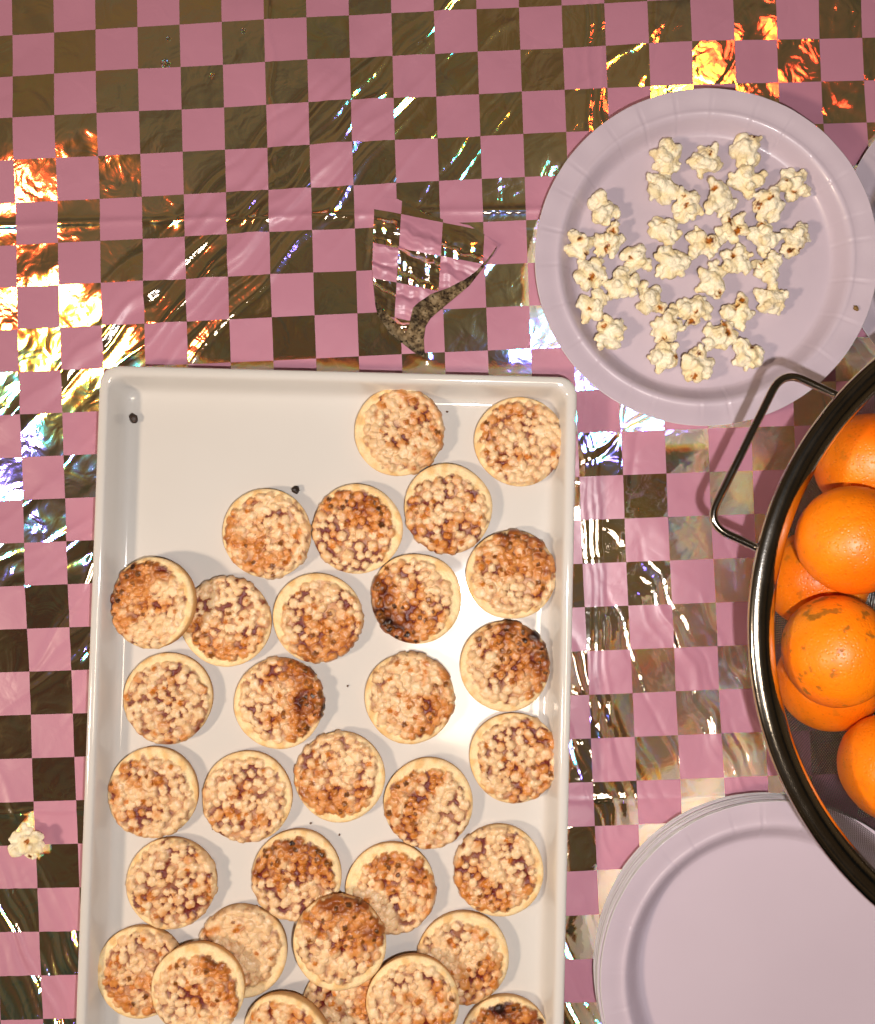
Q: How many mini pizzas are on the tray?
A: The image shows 32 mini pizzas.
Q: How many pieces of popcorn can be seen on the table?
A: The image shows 36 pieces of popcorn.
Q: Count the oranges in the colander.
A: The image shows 6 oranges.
